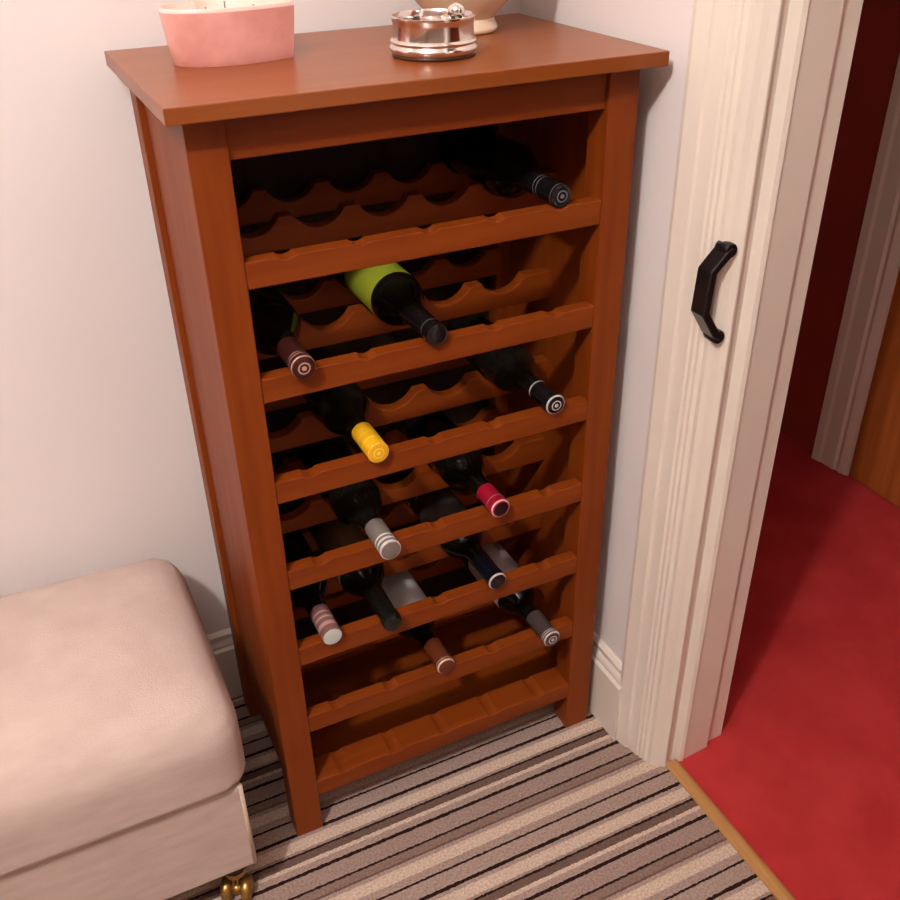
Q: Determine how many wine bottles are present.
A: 12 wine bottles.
